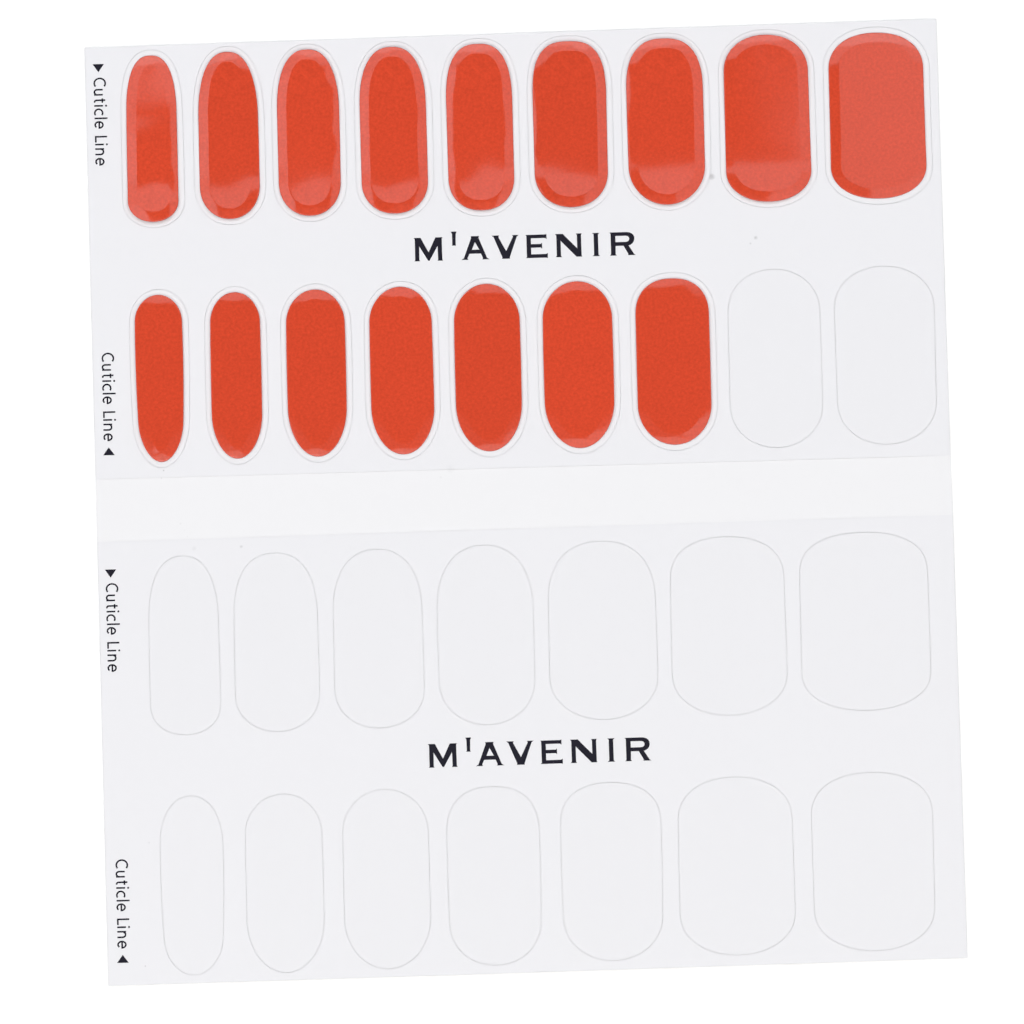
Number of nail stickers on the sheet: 16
